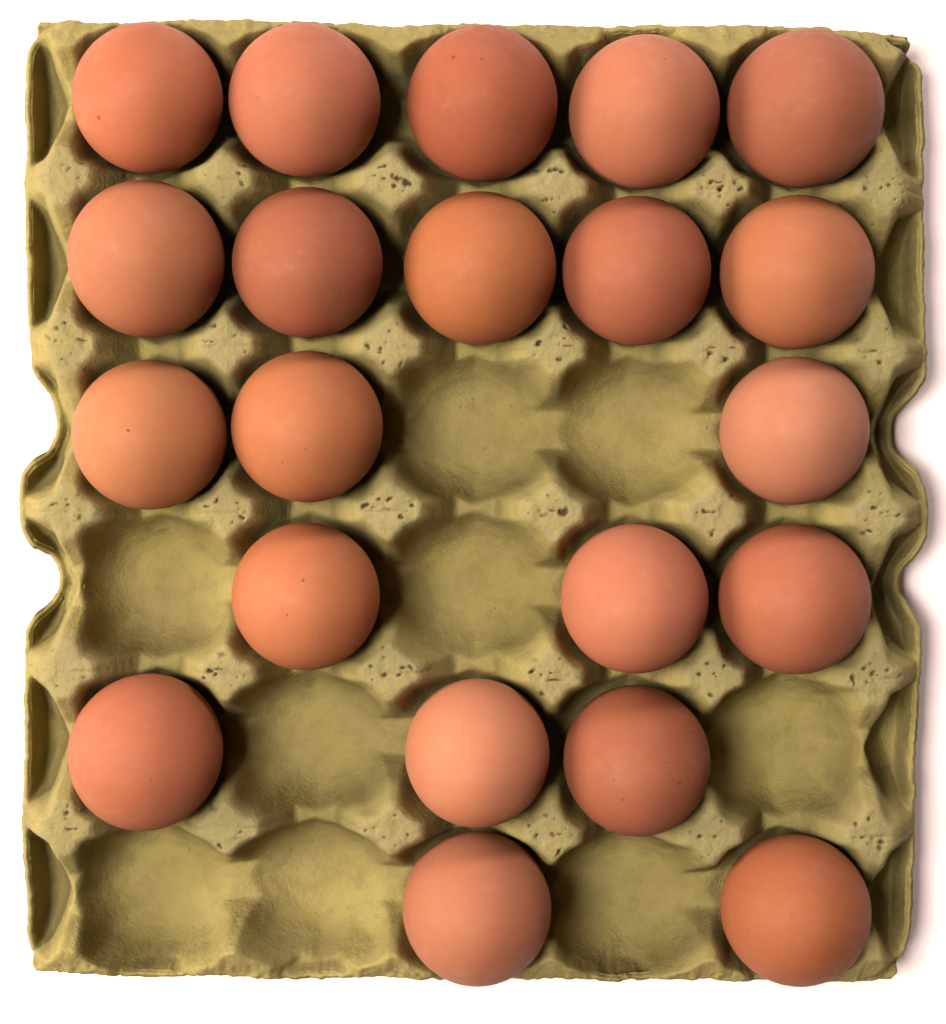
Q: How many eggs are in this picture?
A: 21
